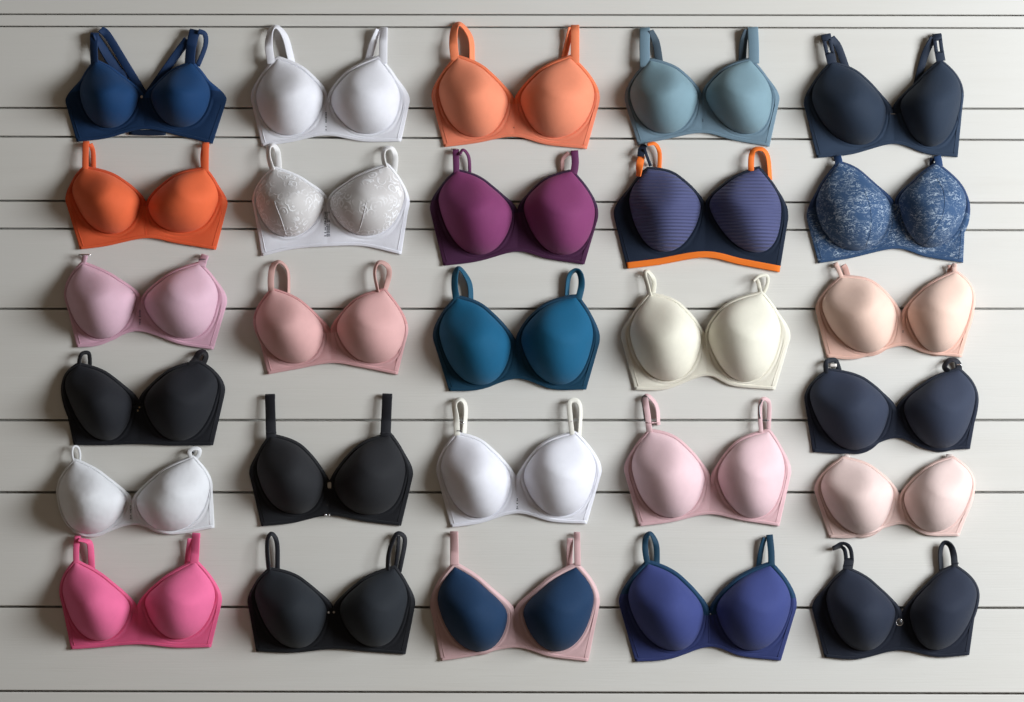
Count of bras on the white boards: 27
